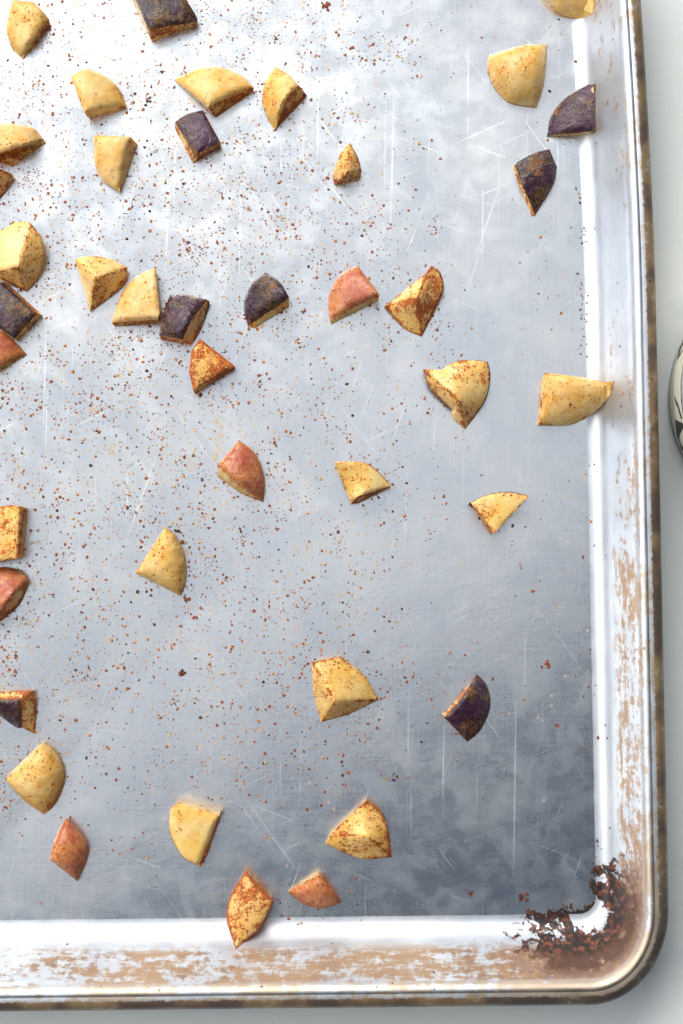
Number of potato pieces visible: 41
